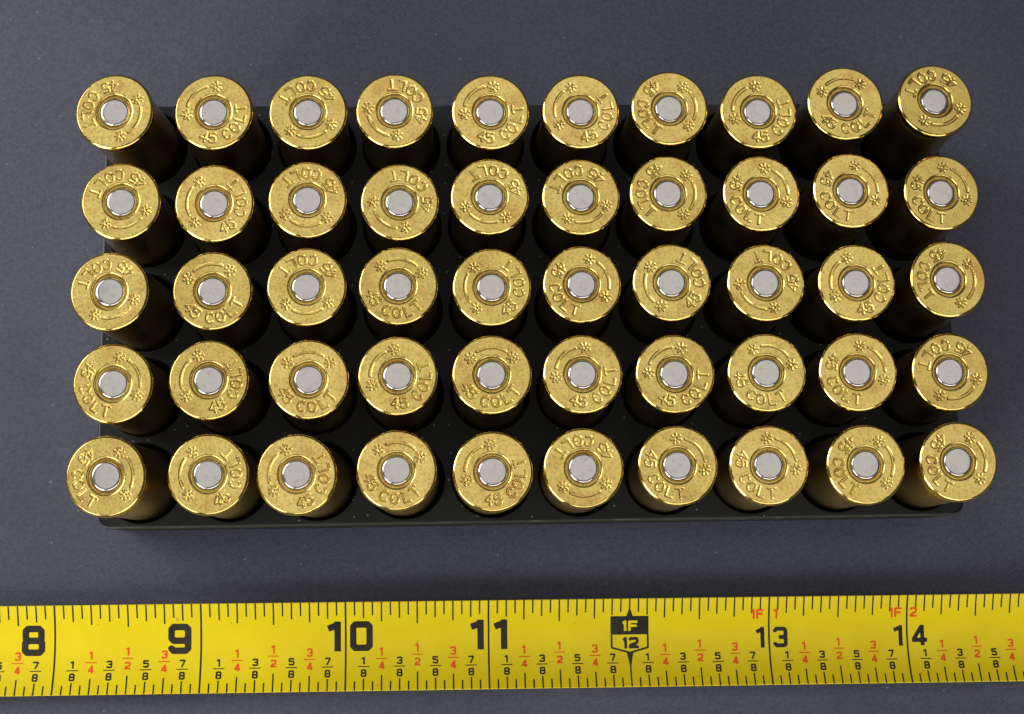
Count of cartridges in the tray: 50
